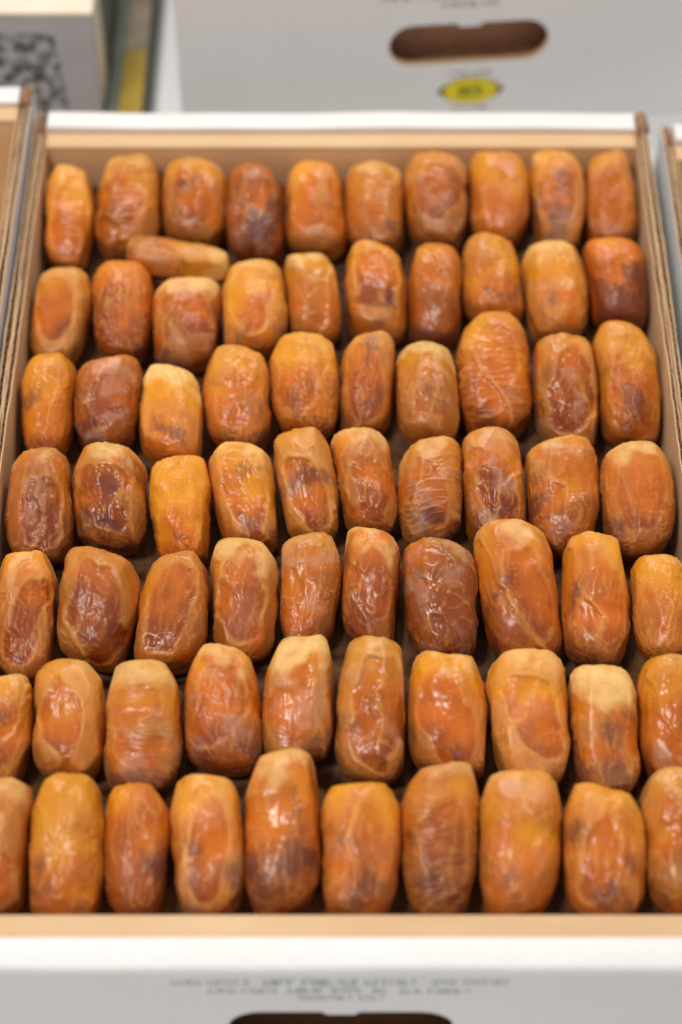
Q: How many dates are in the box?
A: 71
